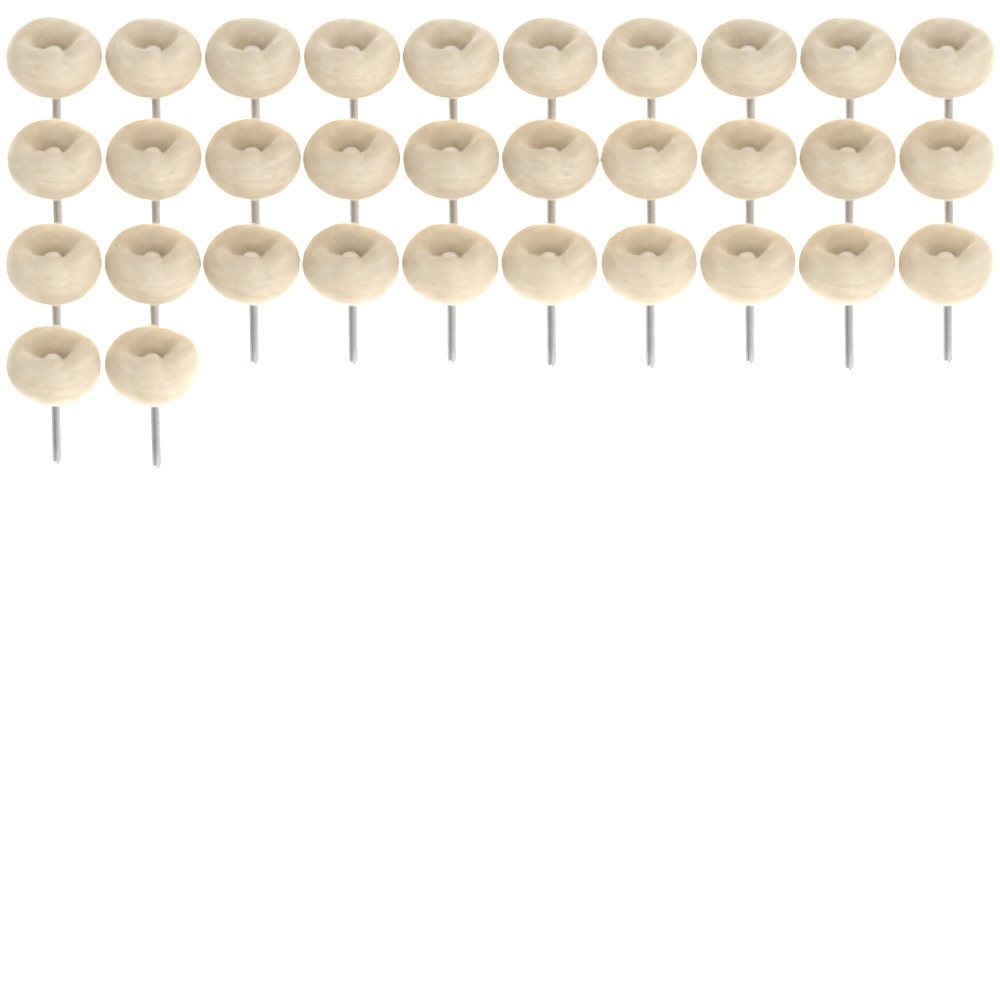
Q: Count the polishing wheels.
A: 32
